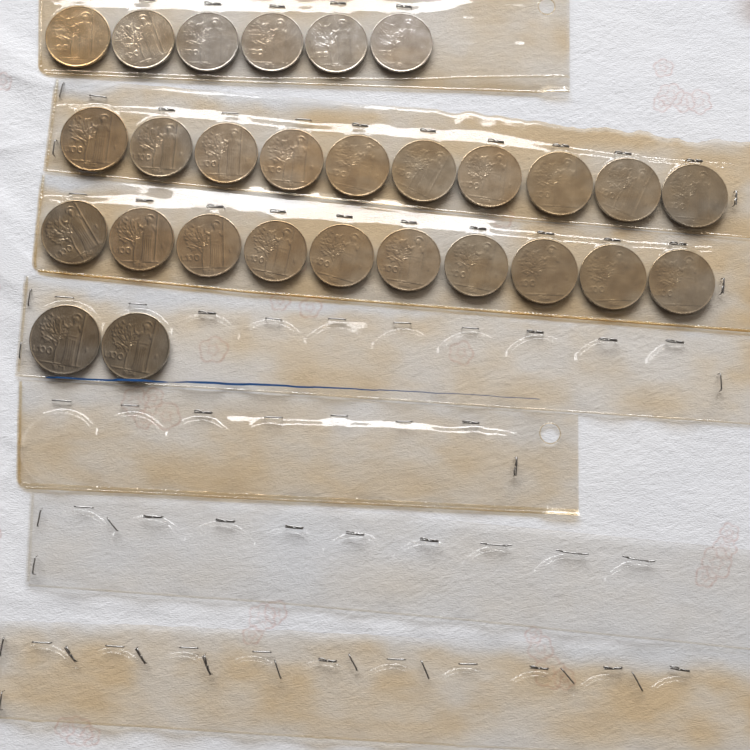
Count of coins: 28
